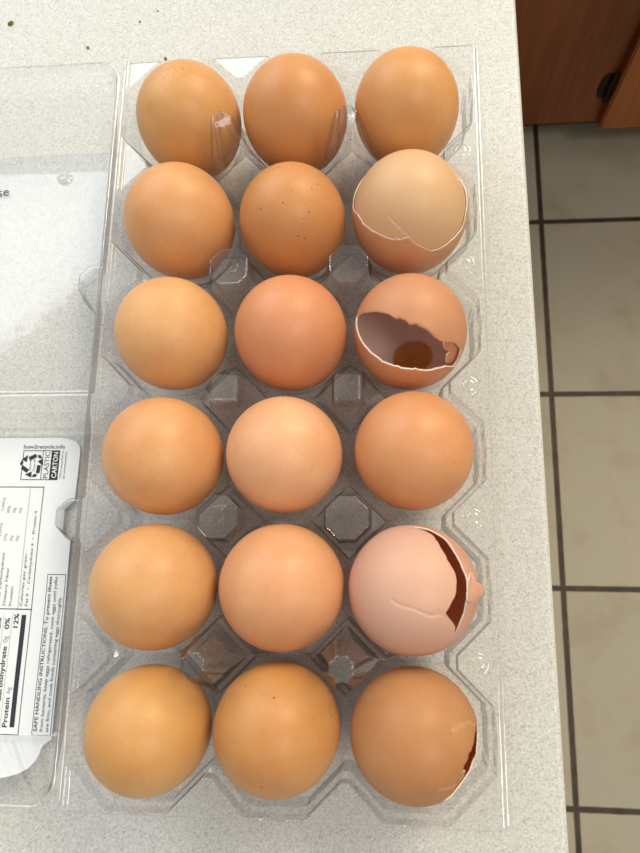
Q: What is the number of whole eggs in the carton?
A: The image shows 14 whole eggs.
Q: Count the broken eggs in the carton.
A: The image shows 4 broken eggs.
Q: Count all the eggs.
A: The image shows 18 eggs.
